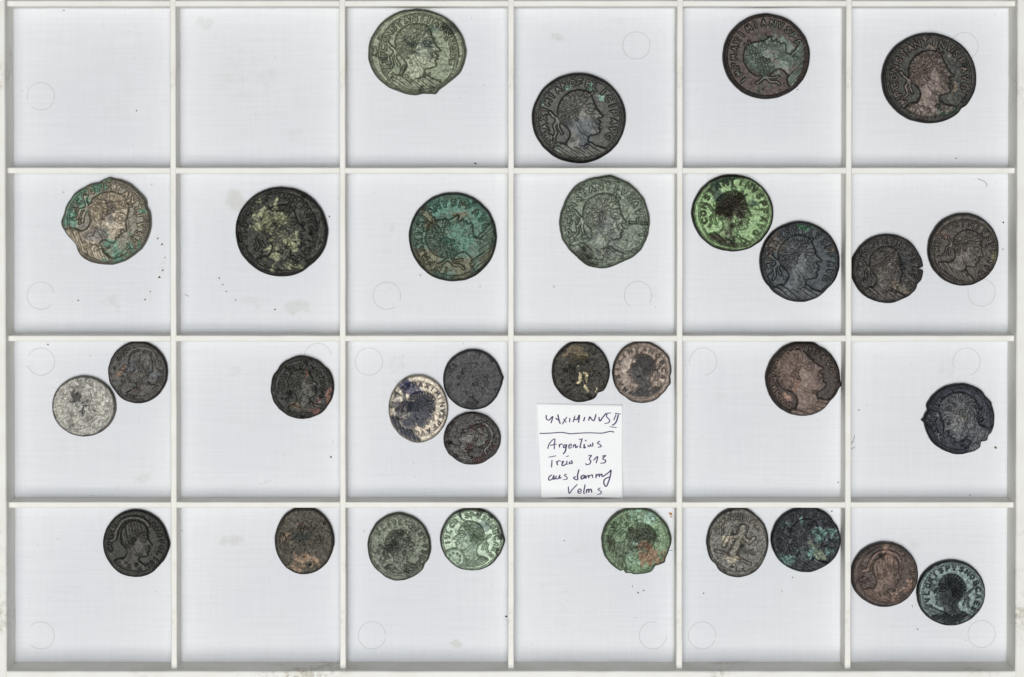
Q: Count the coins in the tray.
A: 31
